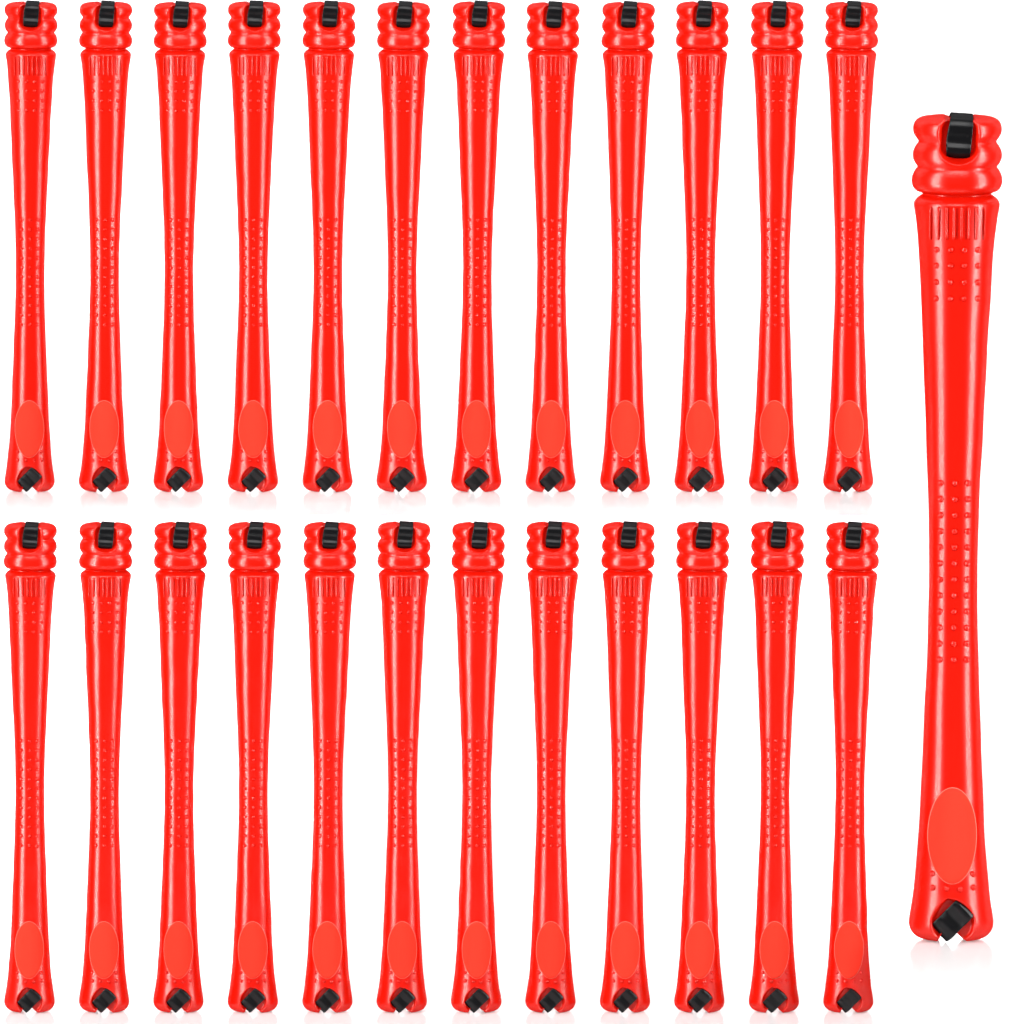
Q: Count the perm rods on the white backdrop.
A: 25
